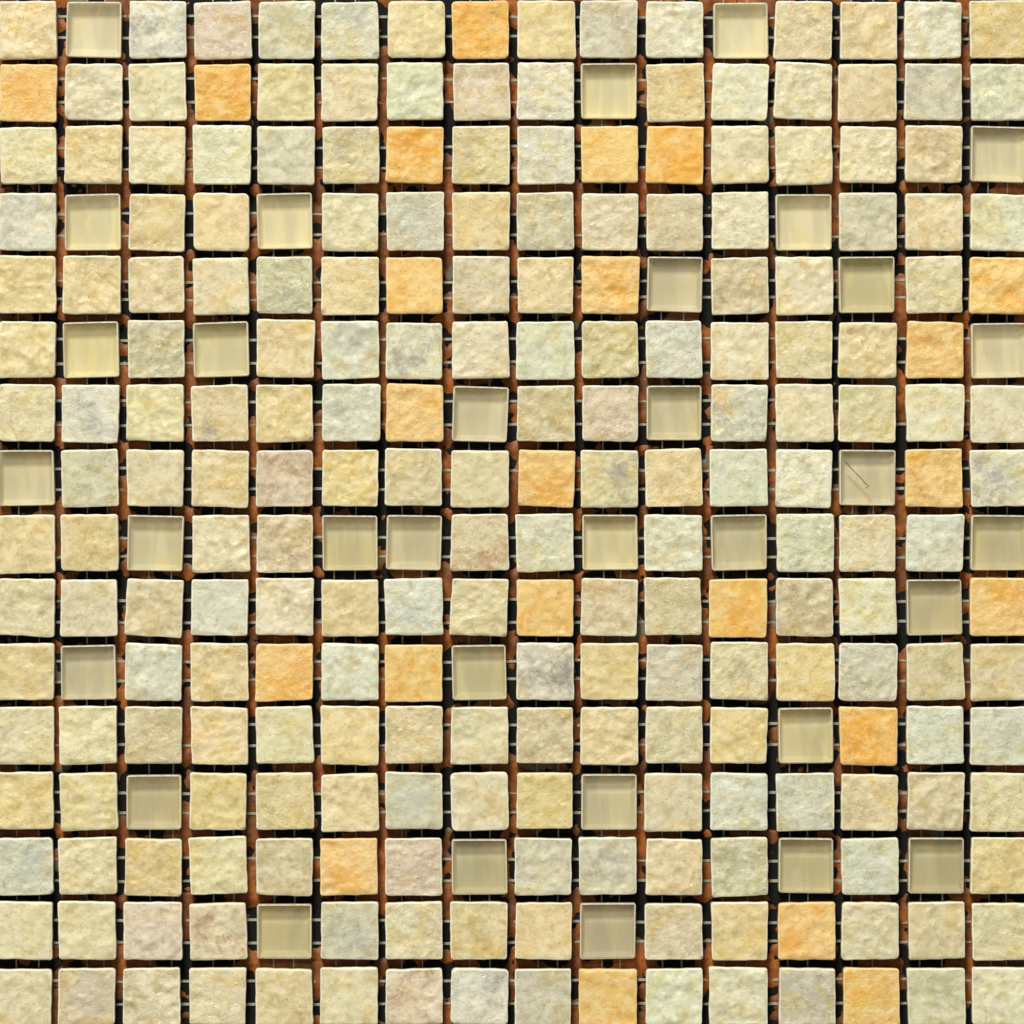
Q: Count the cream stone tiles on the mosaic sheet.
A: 200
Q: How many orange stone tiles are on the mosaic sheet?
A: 23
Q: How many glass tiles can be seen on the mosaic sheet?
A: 33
